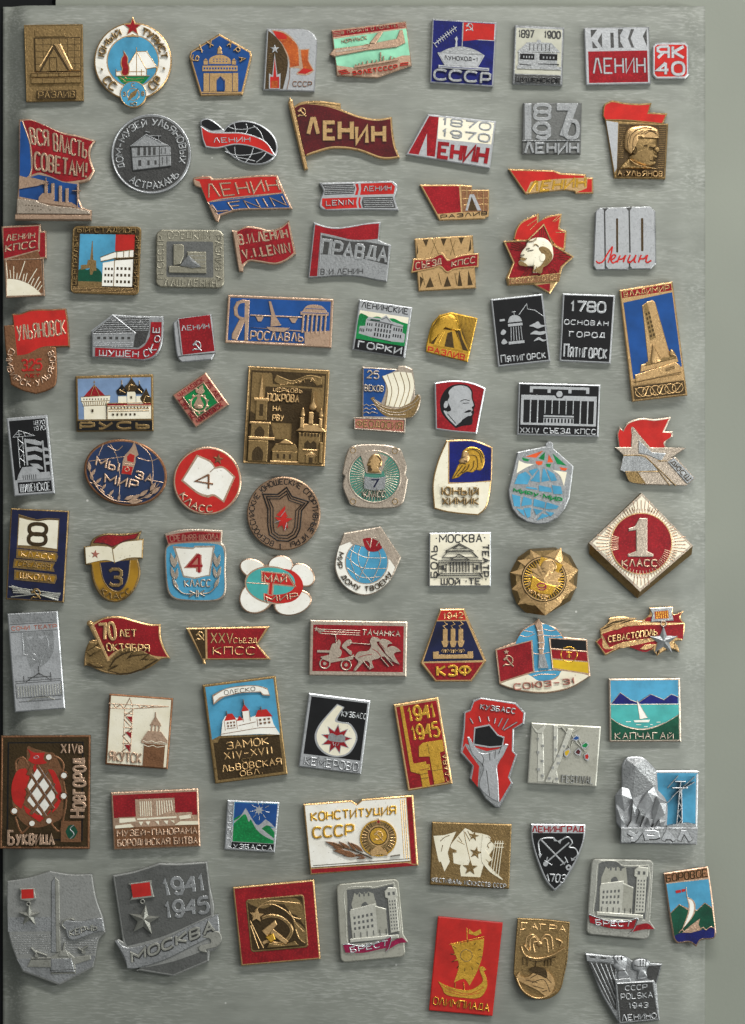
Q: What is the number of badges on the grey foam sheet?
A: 89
